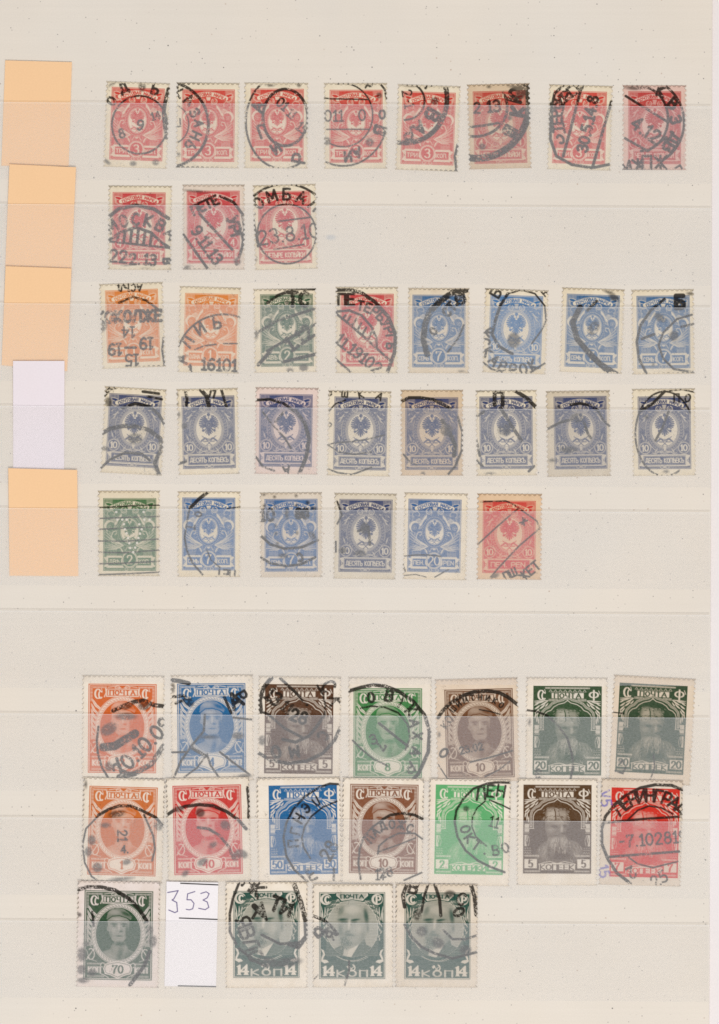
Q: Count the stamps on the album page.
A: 51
